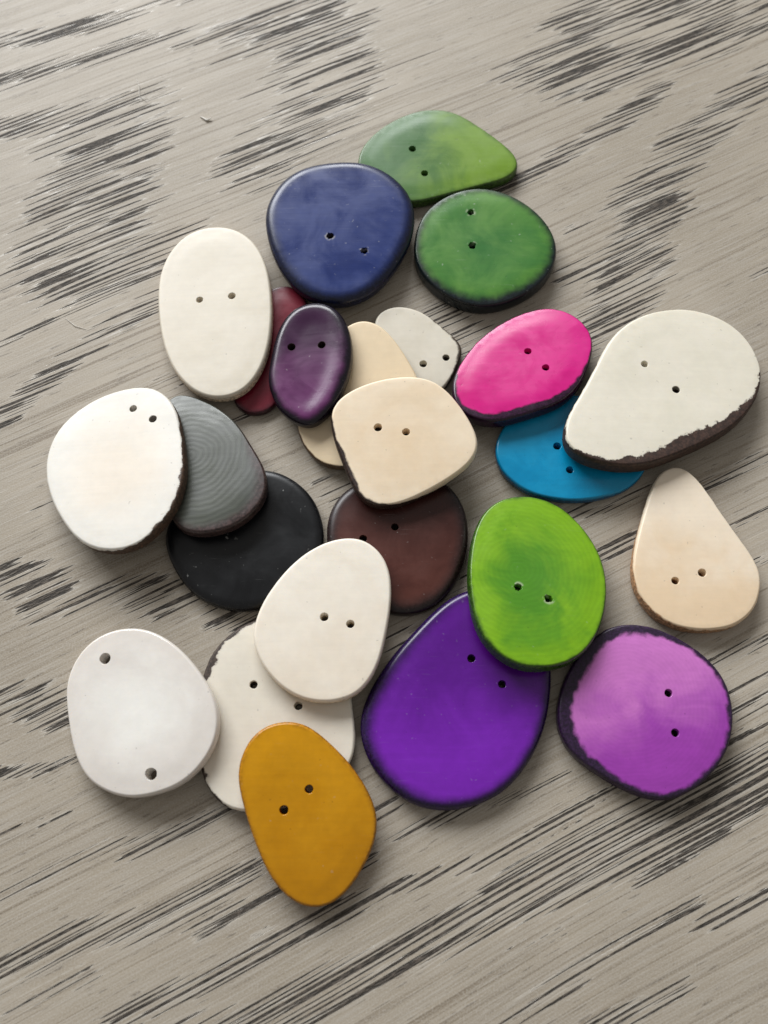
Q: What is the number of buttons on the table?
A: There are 24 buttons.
